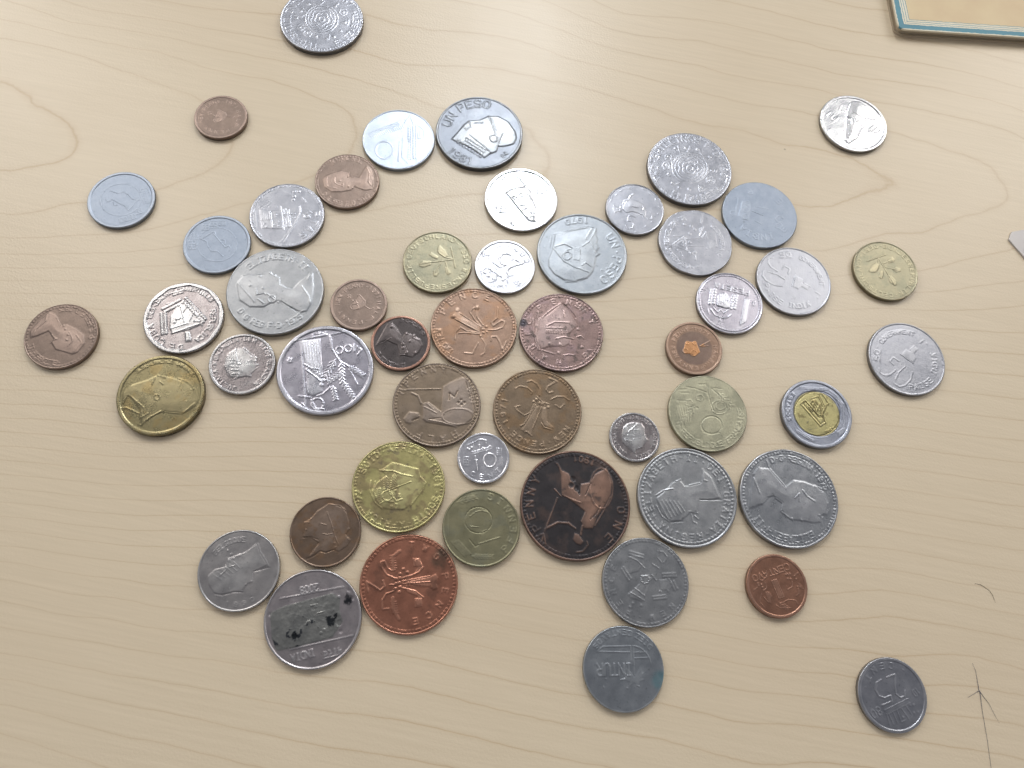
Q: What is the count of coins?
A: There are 51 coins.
